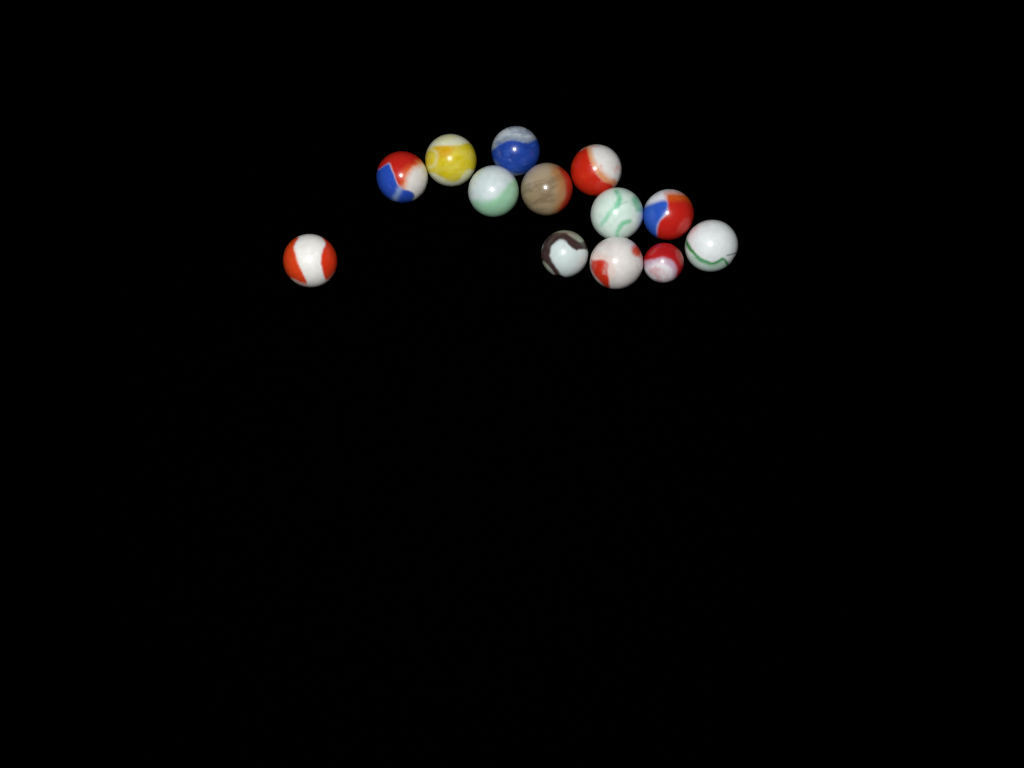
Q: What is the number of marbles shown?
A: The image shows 13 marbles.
